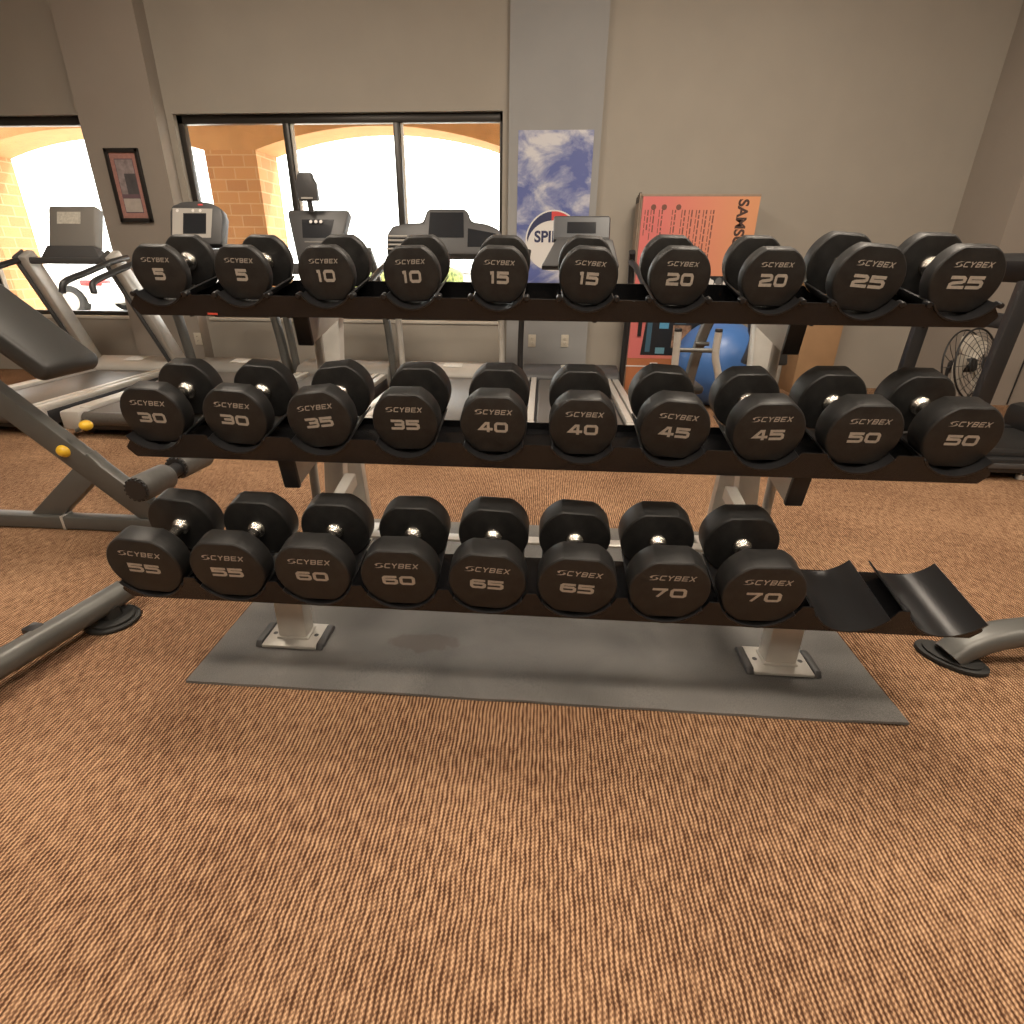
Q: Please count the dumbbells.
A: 28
